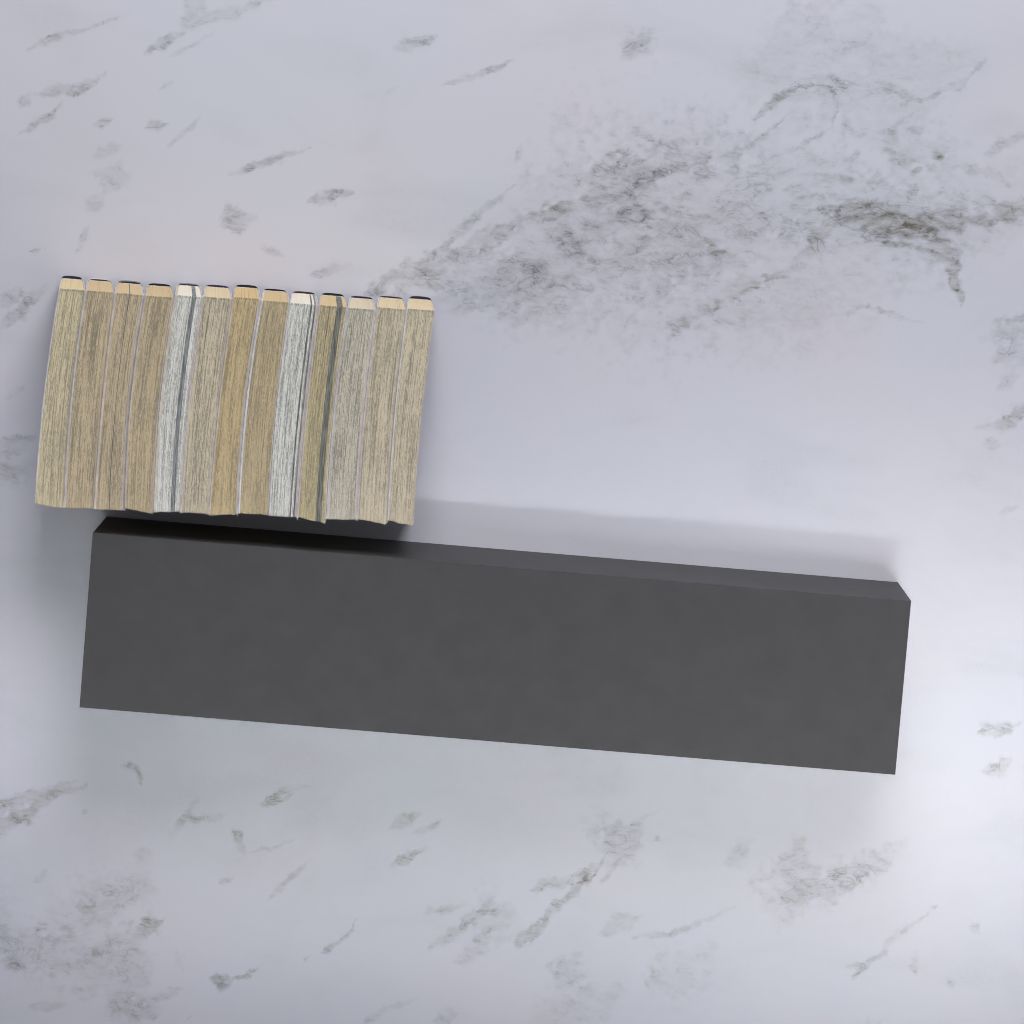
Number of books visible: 13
